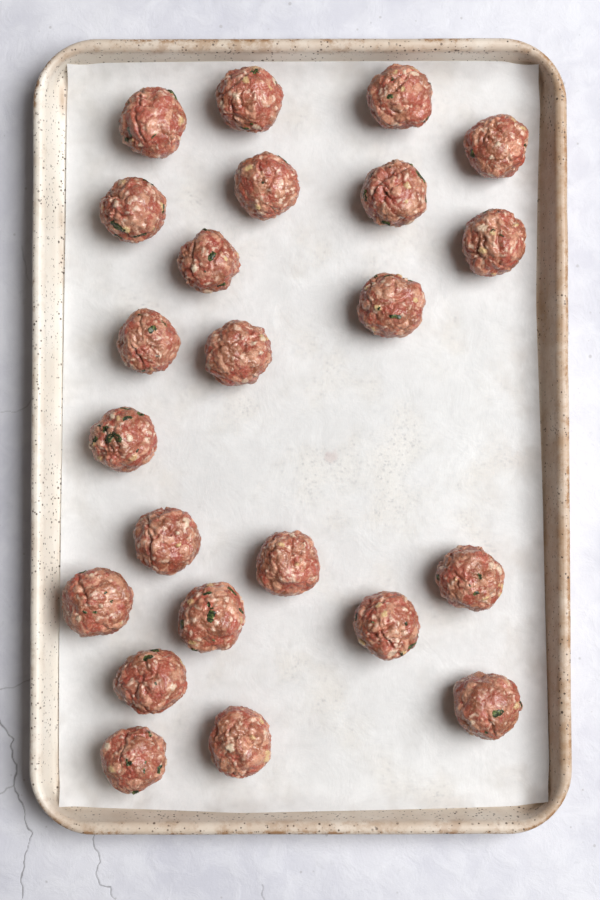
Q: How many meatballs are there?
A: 23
